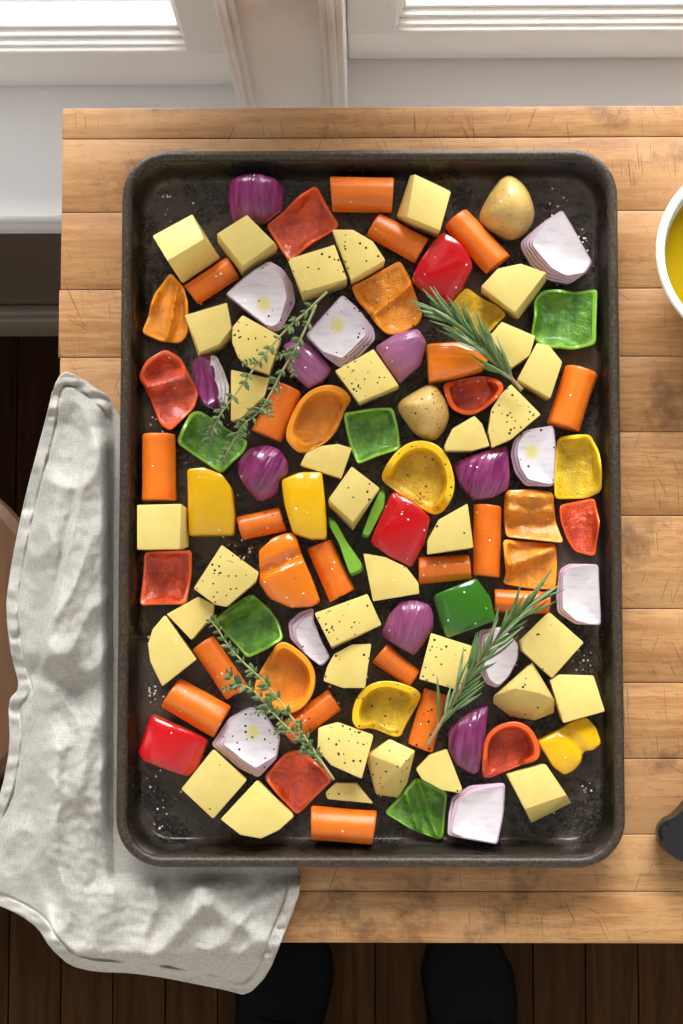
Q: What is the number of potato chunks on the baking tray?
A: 37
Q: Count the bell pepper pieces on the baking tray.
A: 33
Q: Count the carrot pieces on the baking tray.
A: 18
